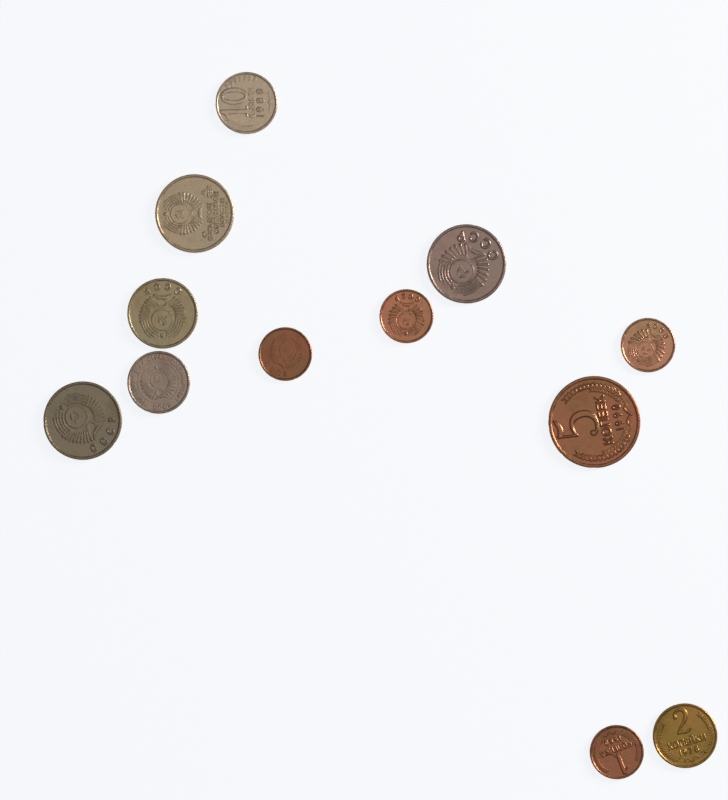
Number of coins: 12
